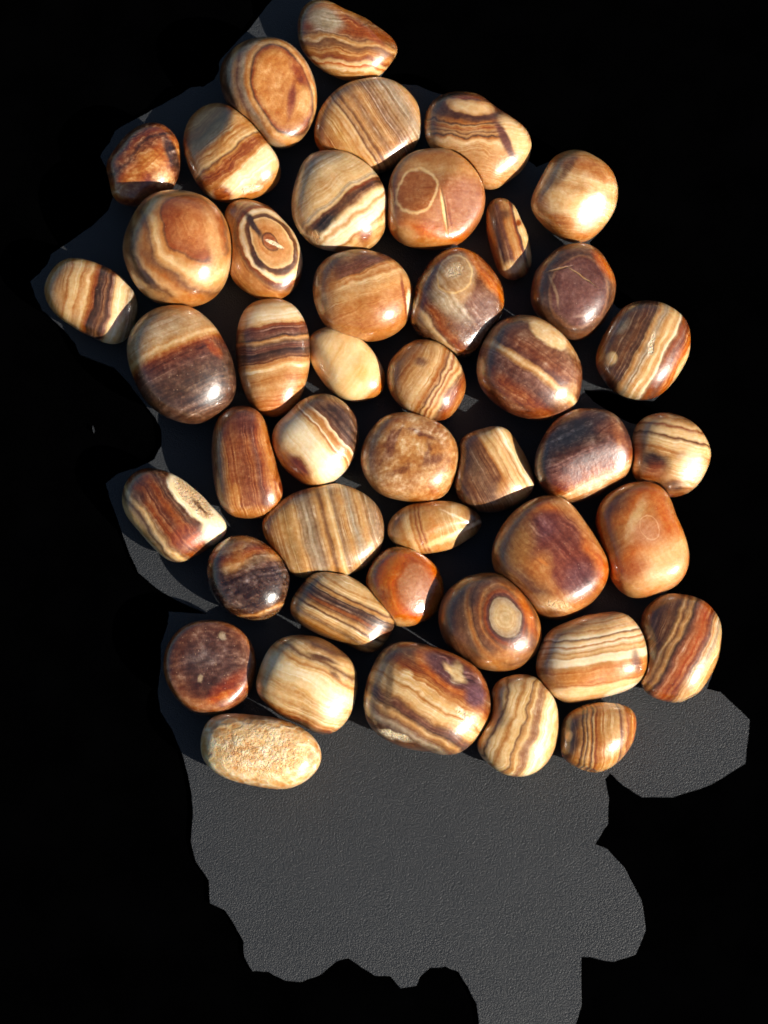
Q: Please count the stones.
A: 45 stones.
